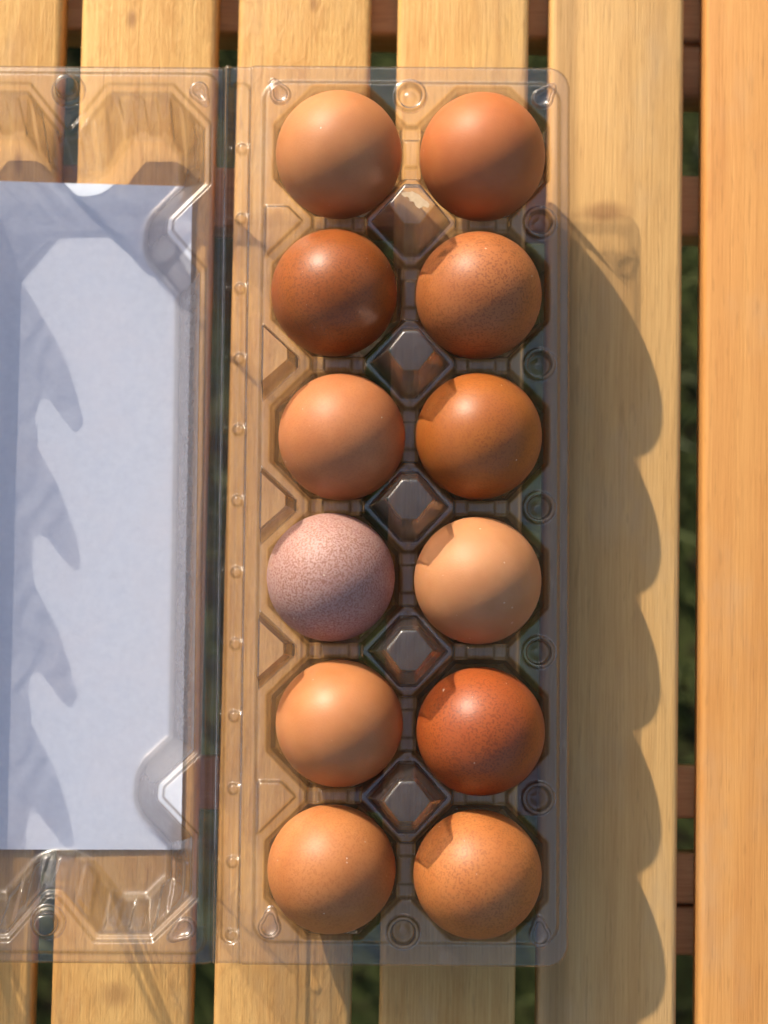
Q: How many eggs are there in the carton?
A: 12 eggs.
